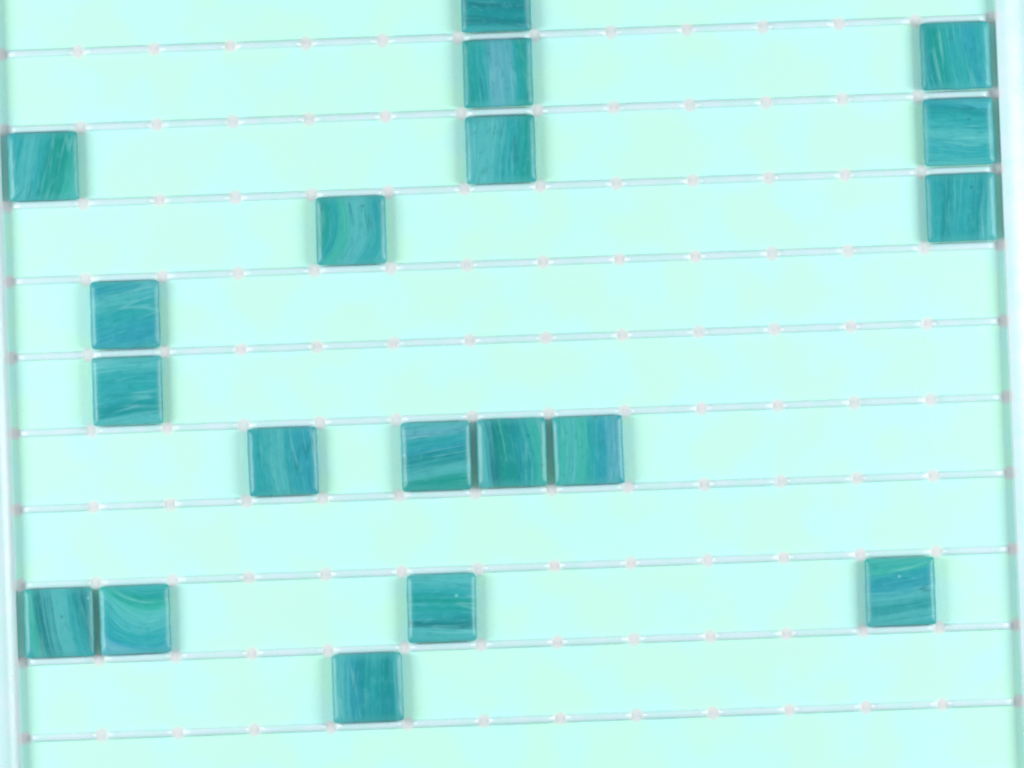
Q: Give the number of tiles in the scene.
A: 19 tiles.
